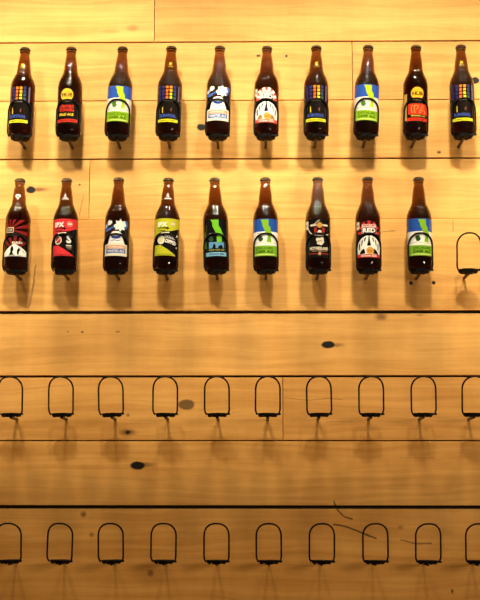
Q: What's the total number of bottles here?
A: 19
